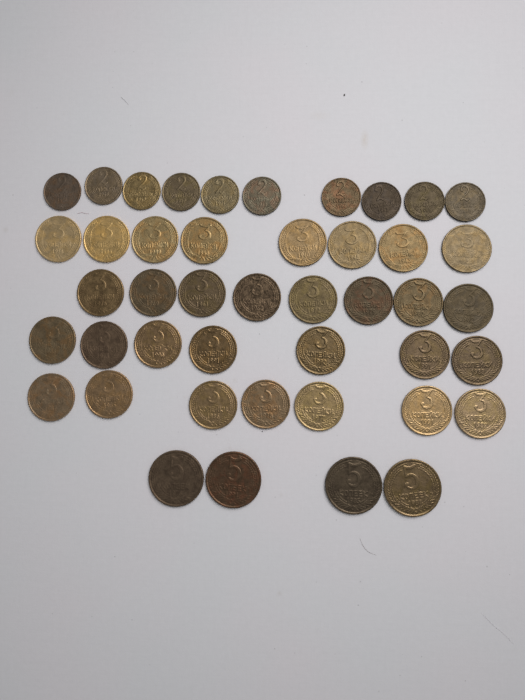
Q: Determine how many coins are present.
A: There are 44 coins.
